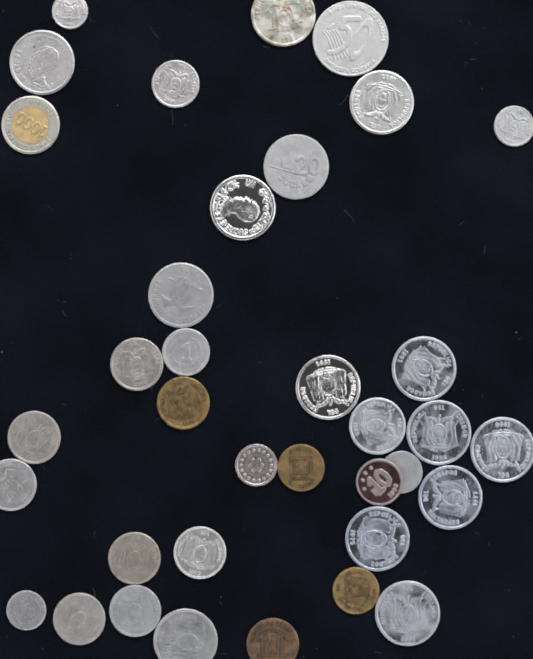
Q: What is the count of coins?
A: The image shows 36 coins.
